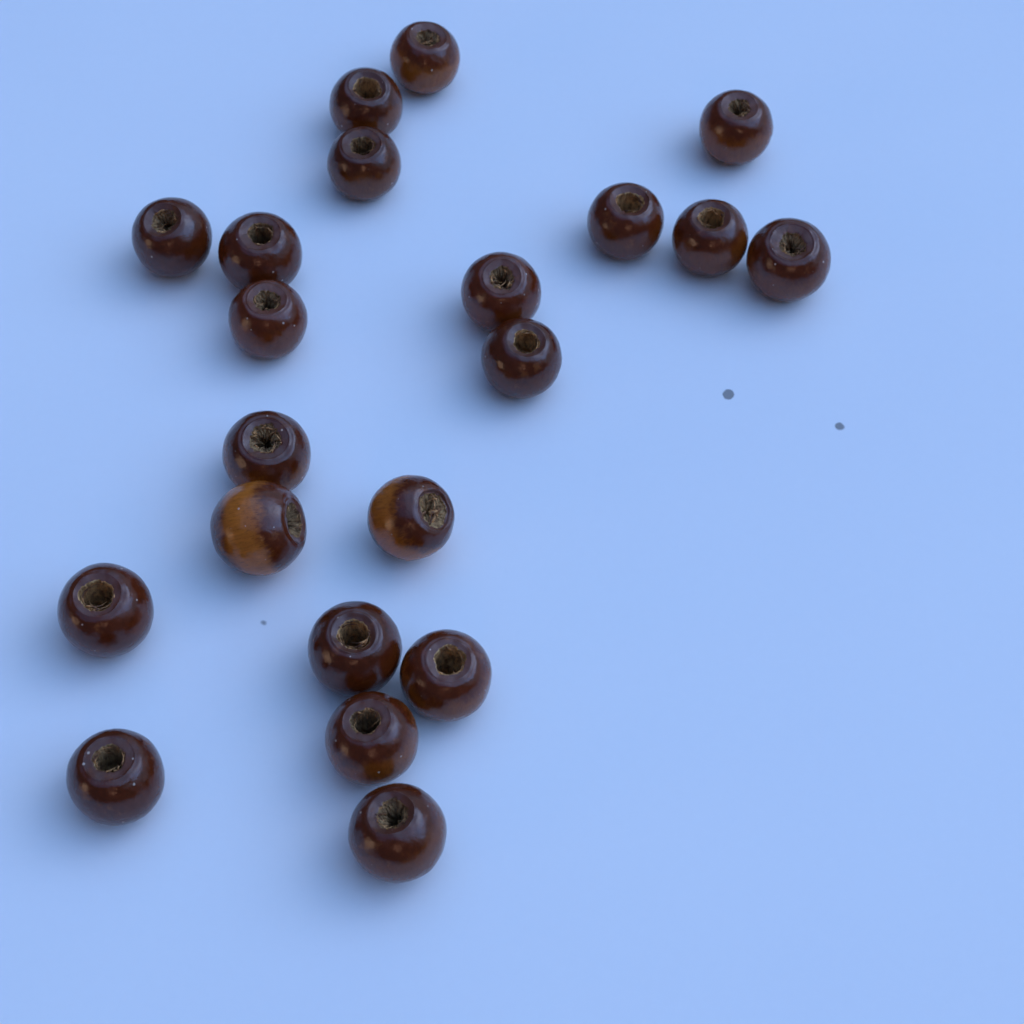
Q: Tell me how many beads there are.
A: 21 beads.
